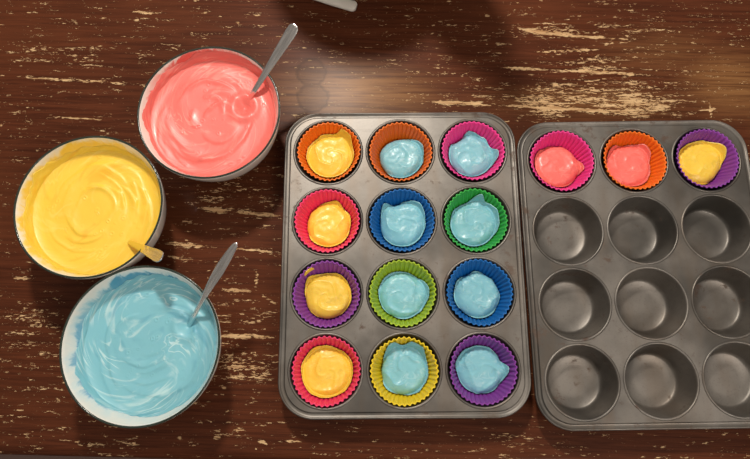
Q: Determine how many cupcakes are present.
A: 15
